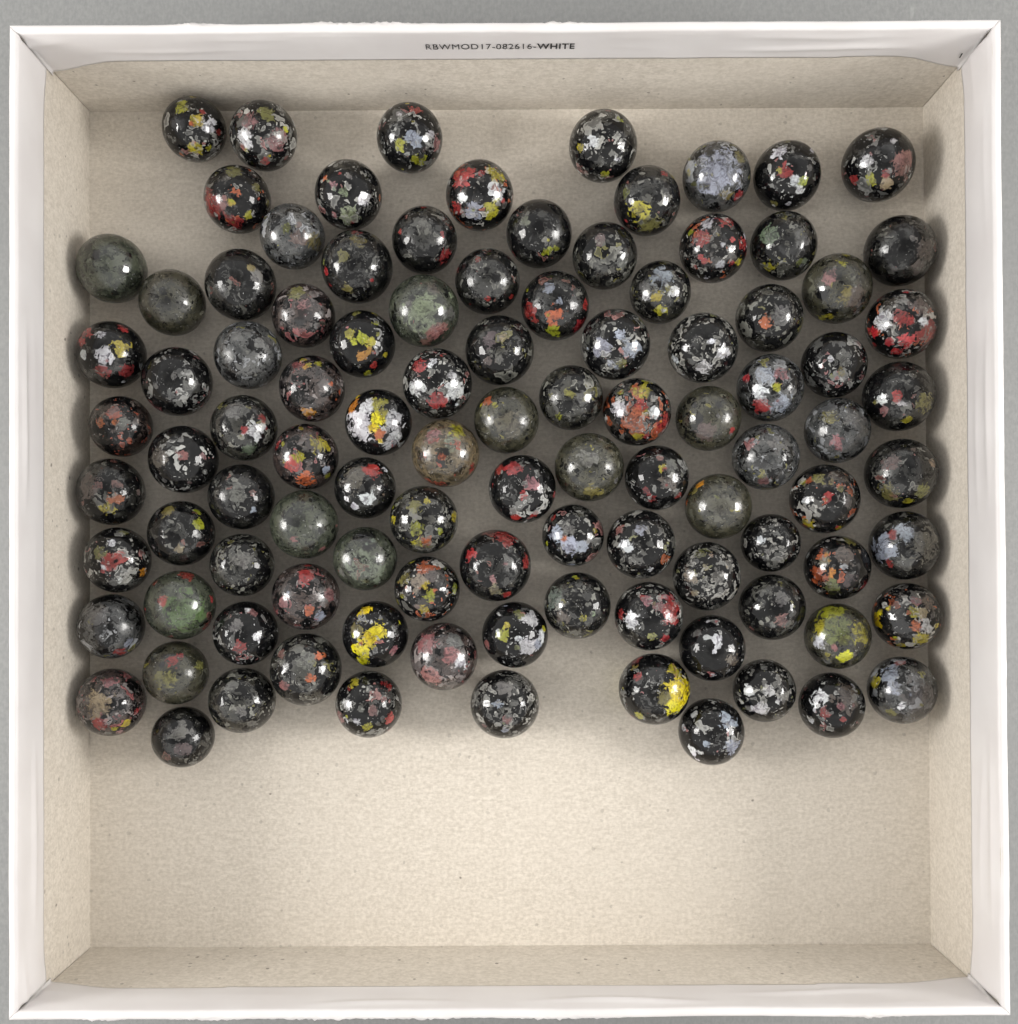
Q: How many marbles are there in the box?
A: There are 102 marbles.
